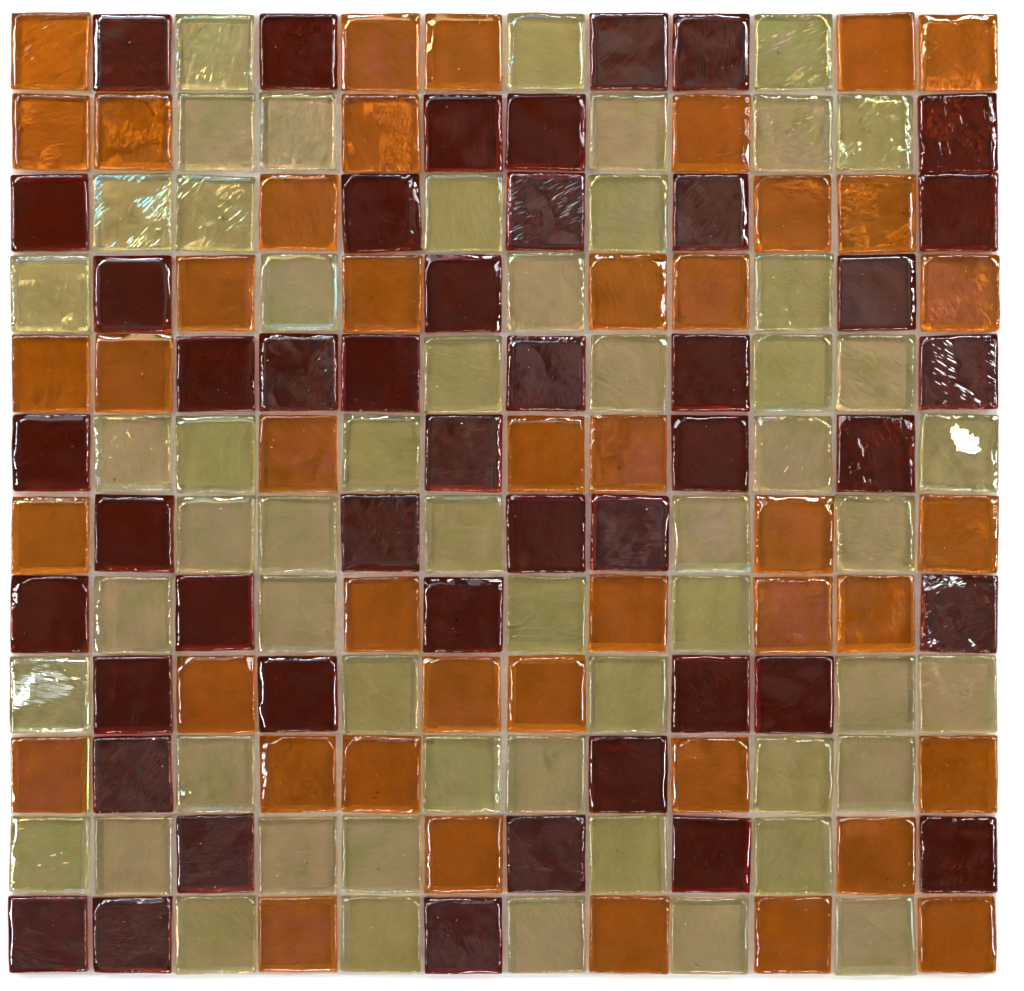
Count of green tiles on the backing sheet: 55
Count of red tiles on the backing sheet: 46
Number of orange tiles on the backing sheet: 43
